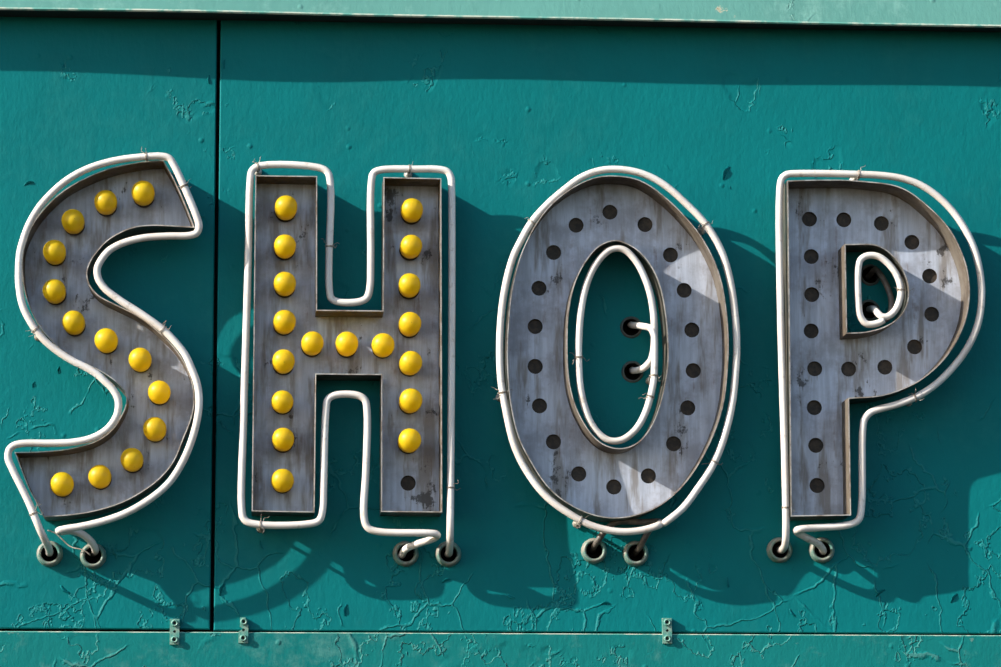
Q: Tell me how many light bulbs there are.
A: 31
